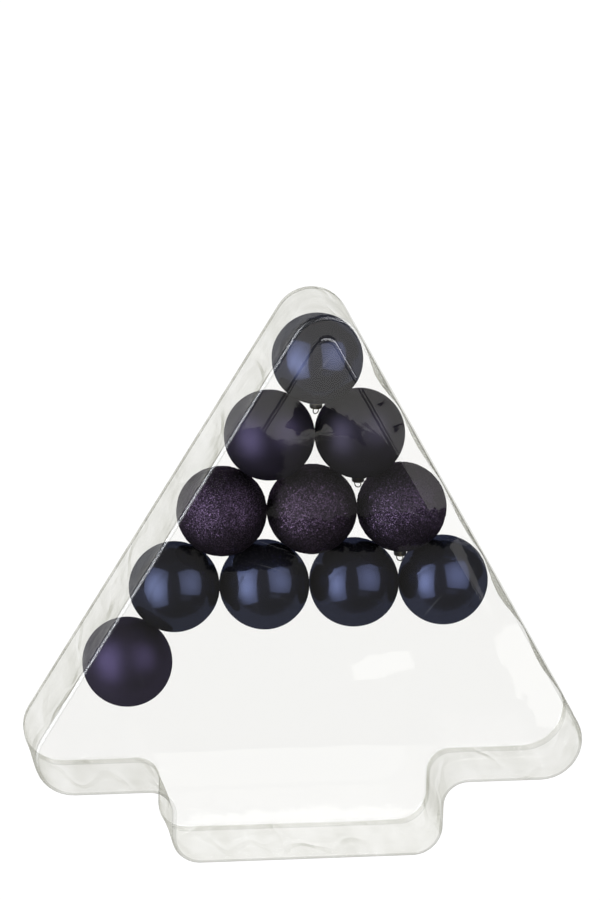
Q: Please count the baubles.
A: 11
